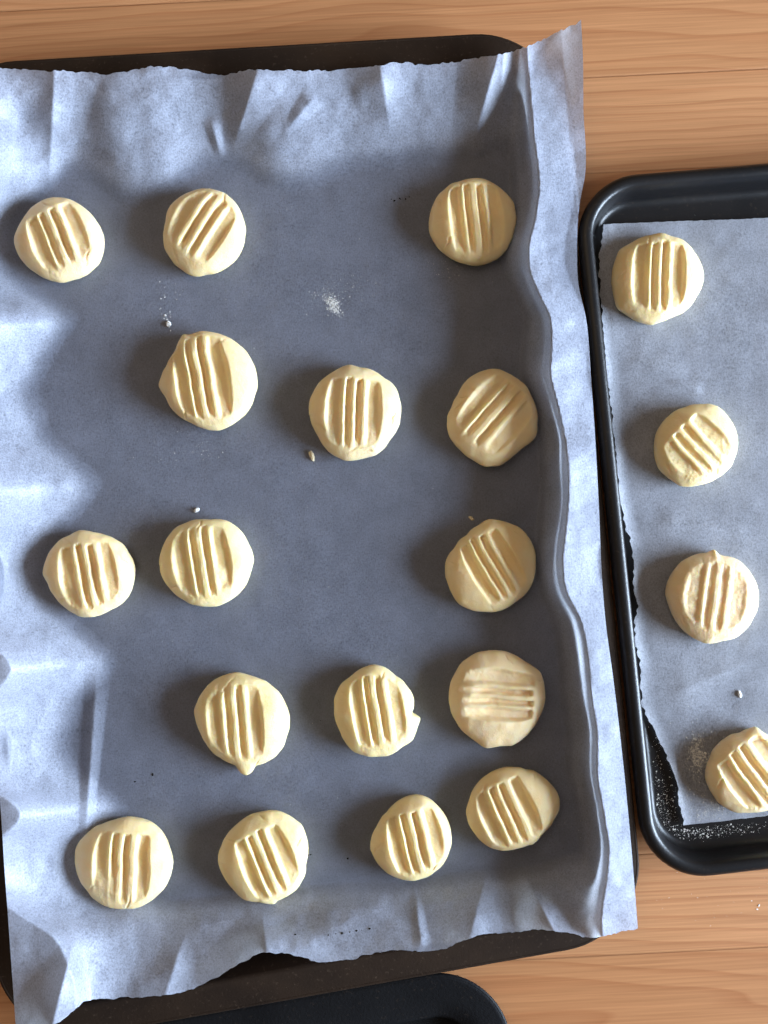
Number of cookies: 20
